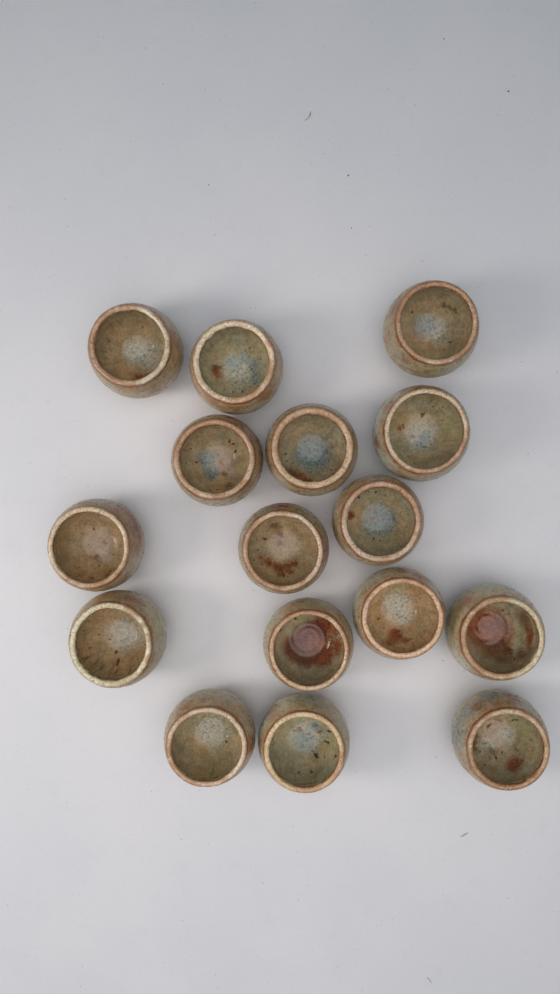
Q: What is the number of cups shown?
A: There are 16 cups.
